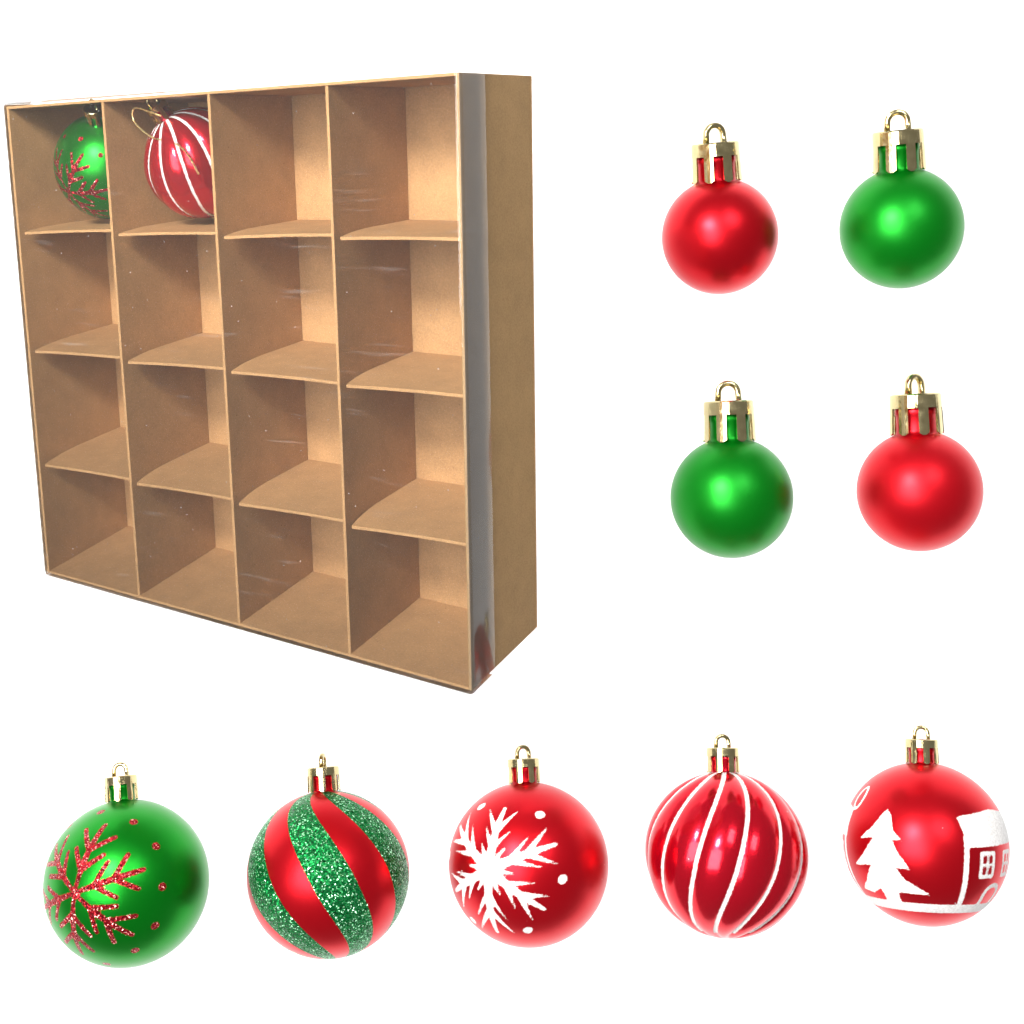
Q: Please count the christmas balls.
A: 11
